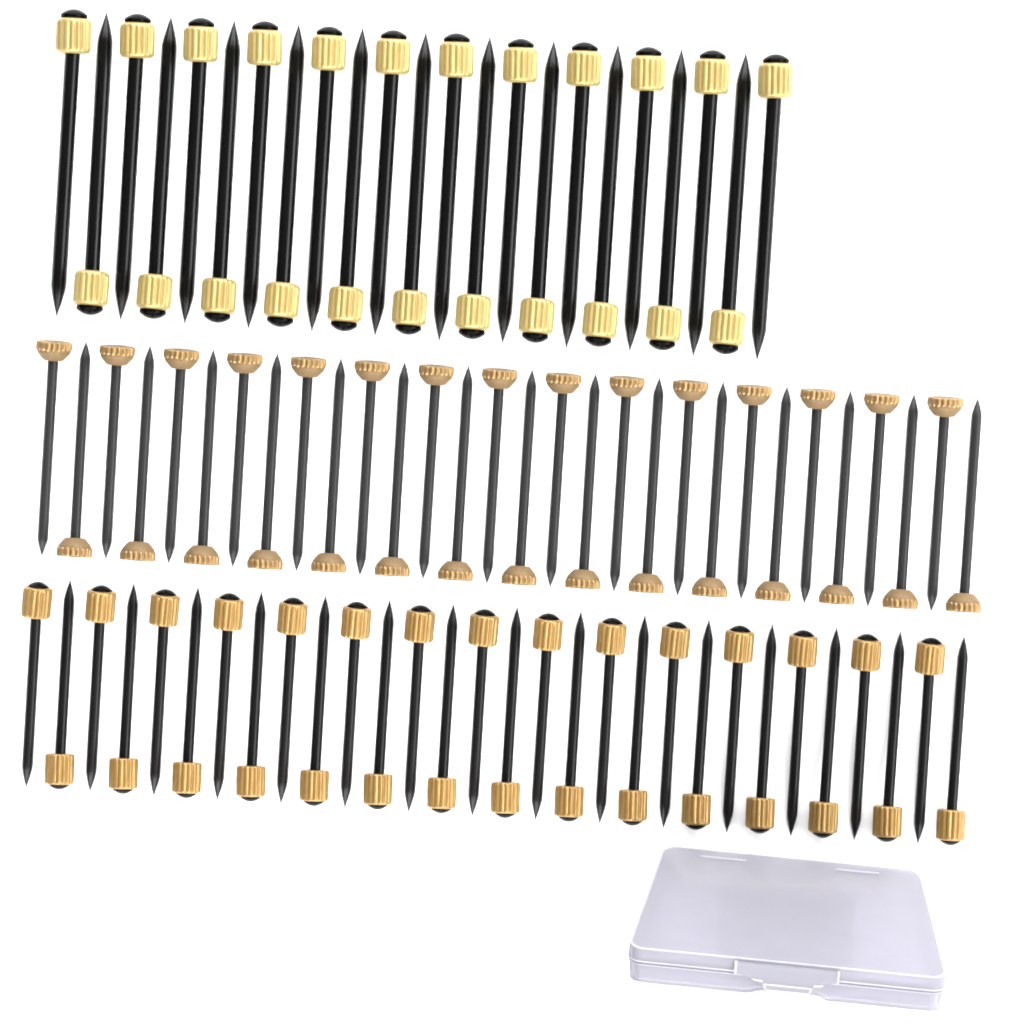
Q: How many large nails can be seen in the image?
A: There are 23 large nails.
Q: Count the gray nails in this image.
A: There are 30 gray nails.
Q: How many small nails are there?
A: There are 30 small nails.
